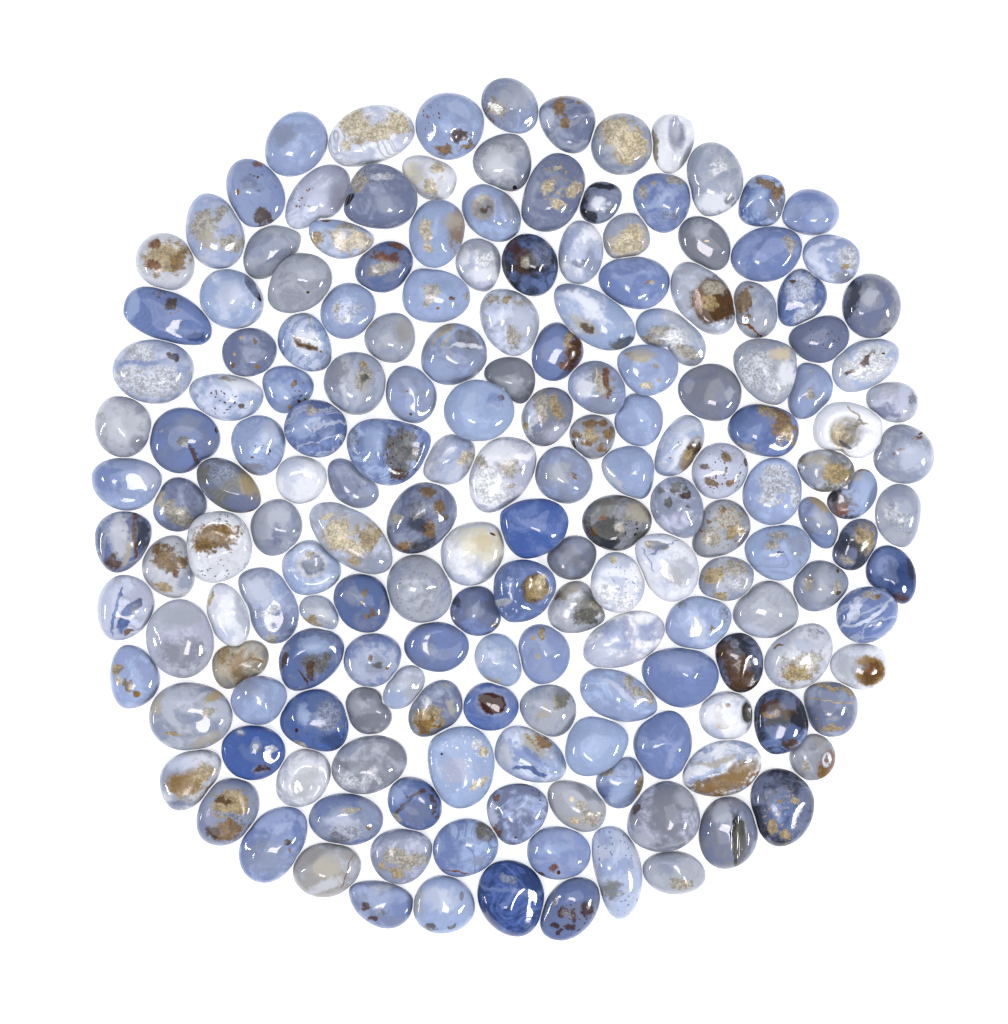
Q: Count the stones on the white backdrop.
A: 179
